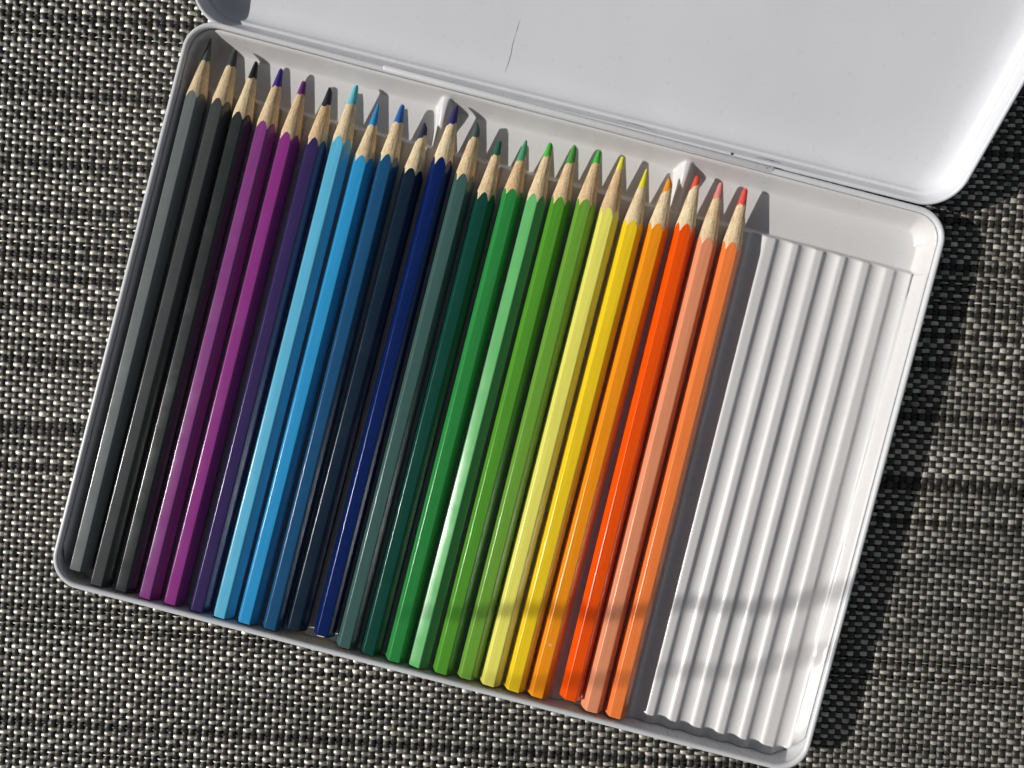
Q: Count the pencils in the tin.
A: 23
